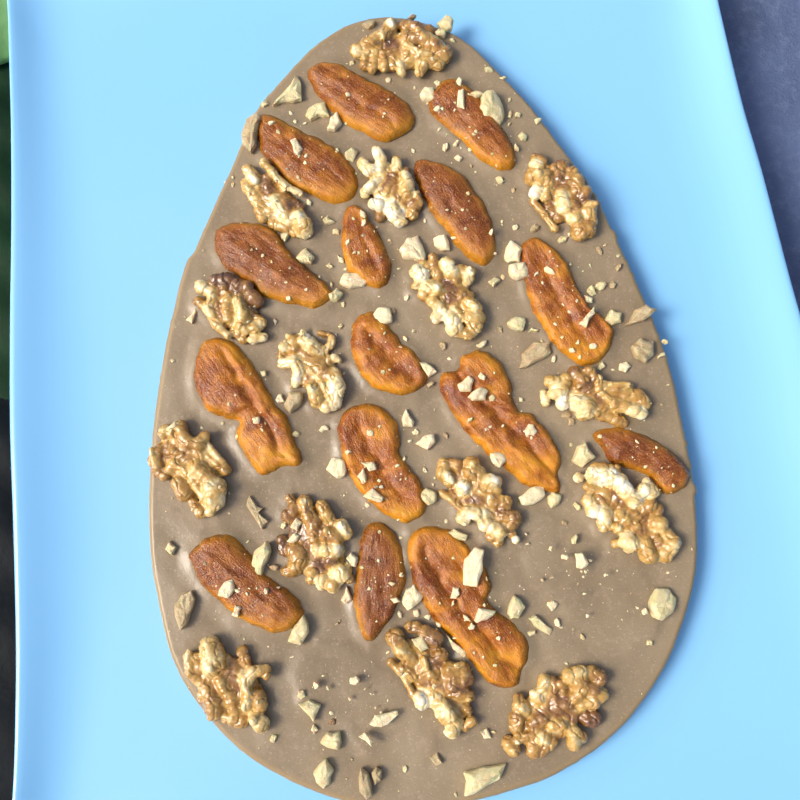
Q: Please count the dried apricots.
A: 15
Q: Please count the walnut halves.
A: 15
